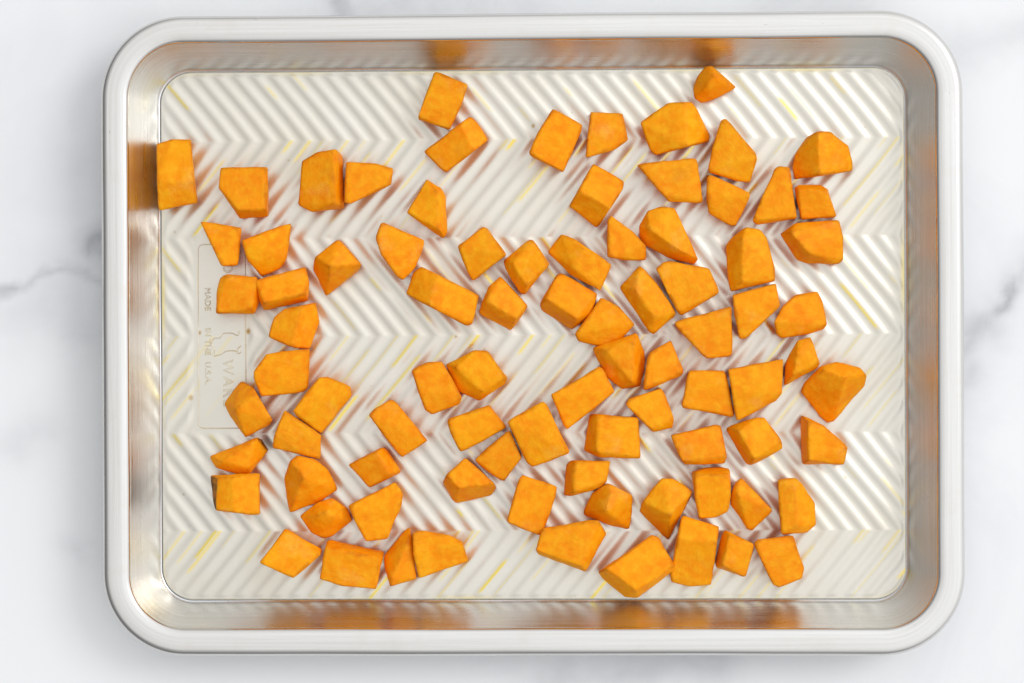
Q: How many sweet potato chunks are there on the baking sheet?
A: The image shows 86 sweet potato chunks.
